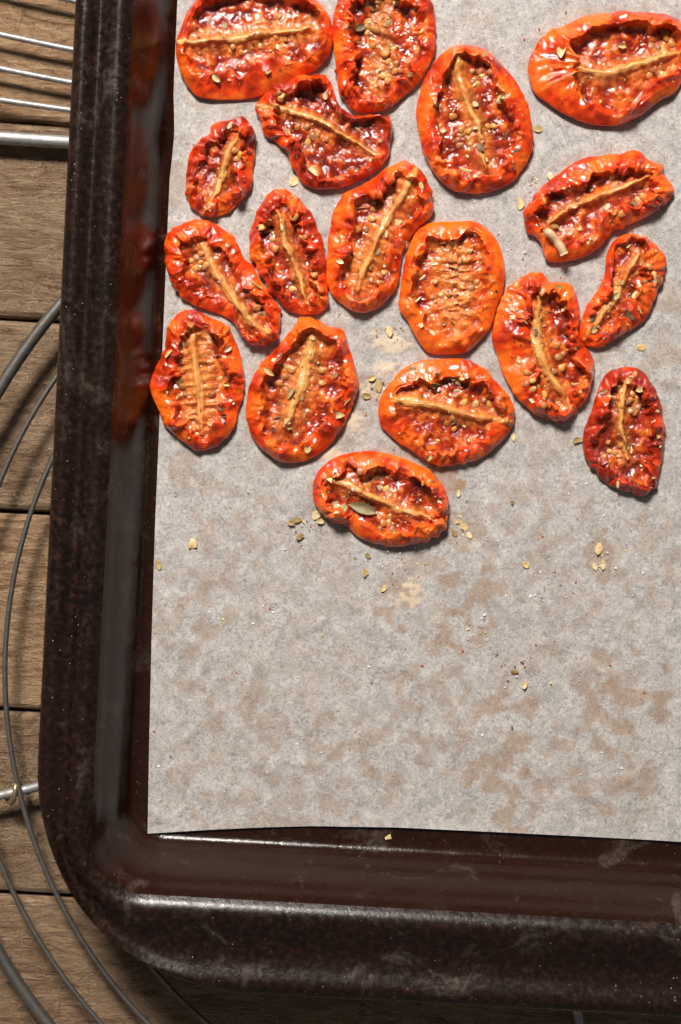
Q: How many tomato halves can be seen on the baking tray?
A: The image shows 18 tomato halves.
